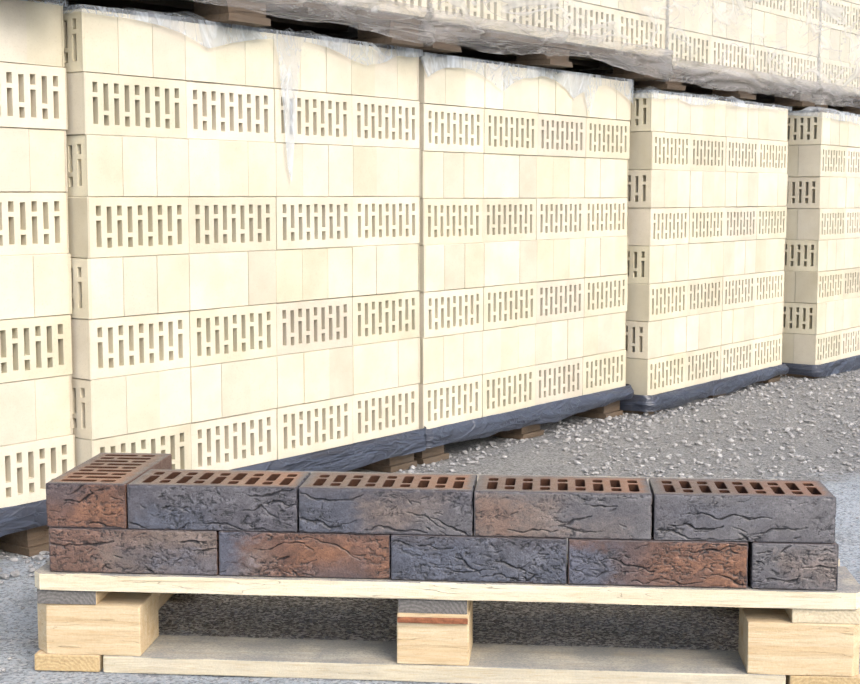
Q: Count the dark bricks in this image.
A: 10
